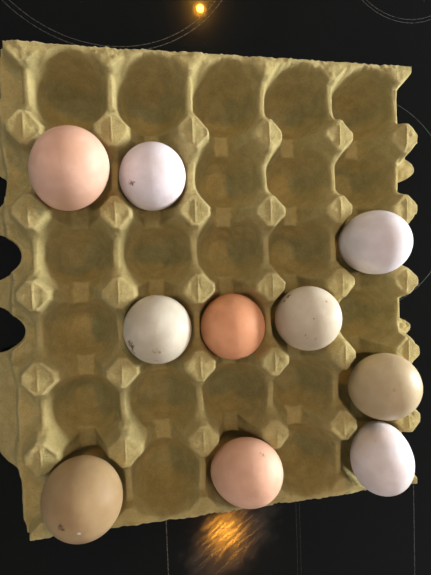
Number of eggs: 10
